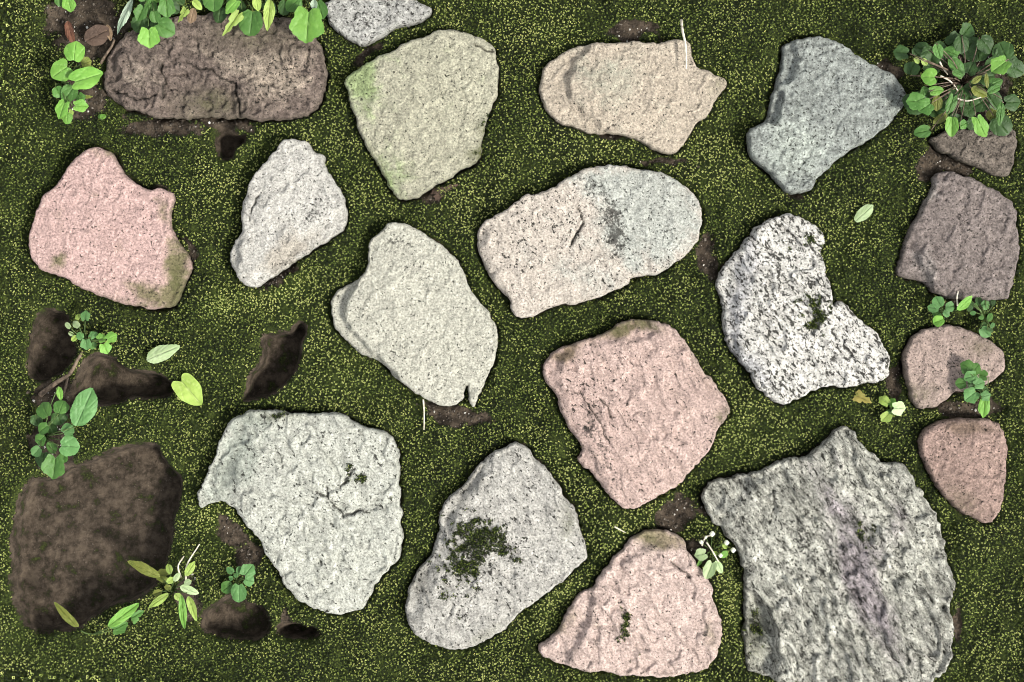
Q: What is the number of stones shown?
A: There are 19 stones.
